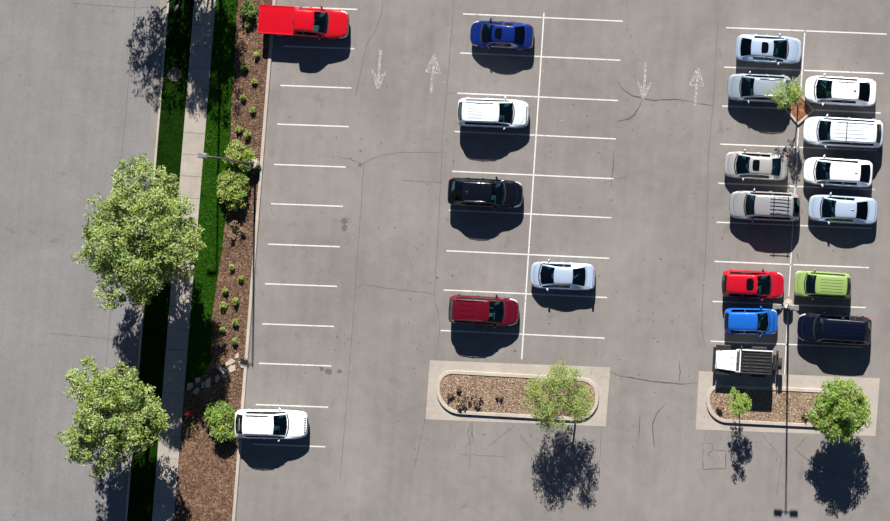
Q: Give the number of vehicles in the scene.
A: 20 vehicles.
